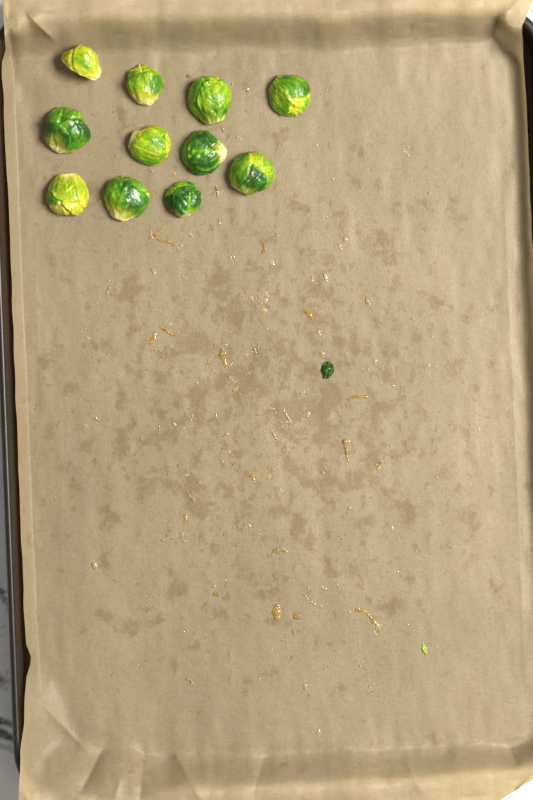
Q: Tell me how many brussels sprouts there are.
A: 11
